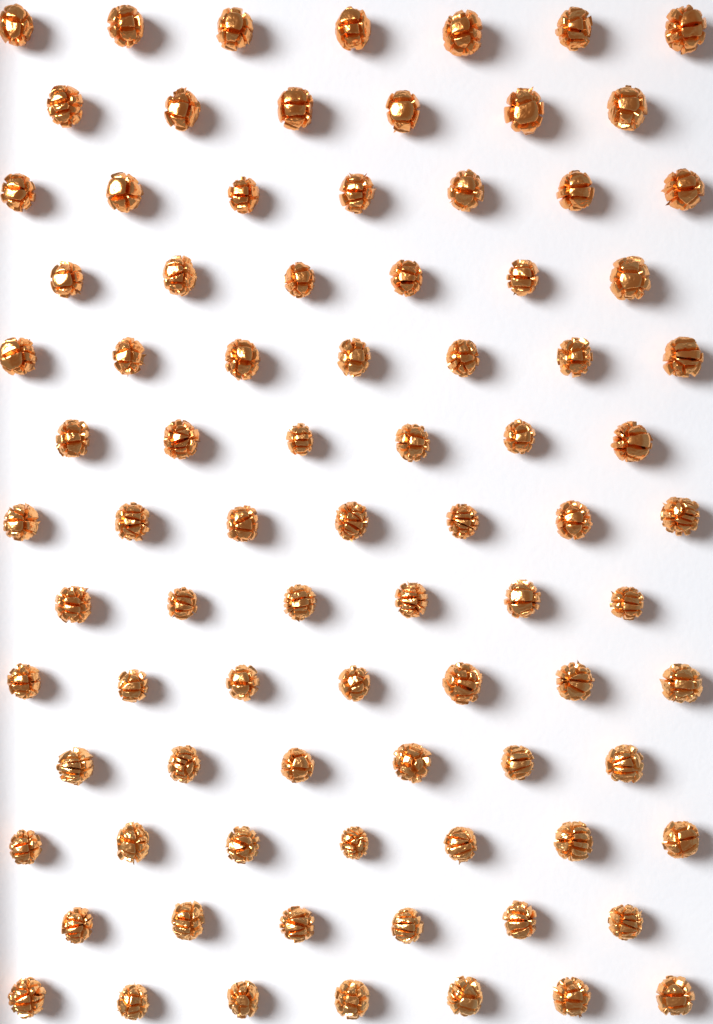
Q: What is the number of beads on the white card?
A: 85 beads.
